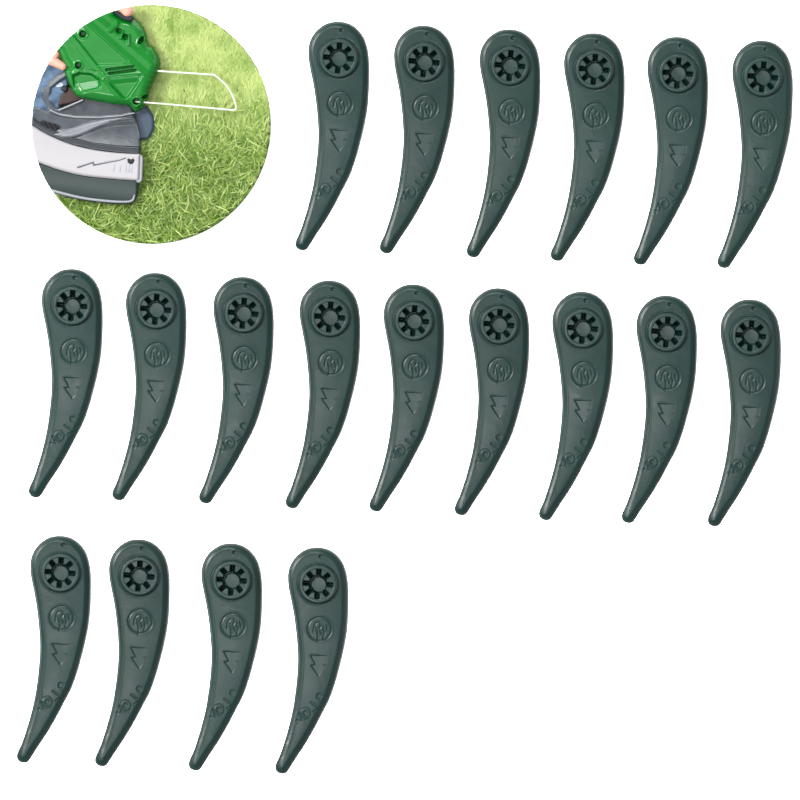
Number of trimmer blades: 19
